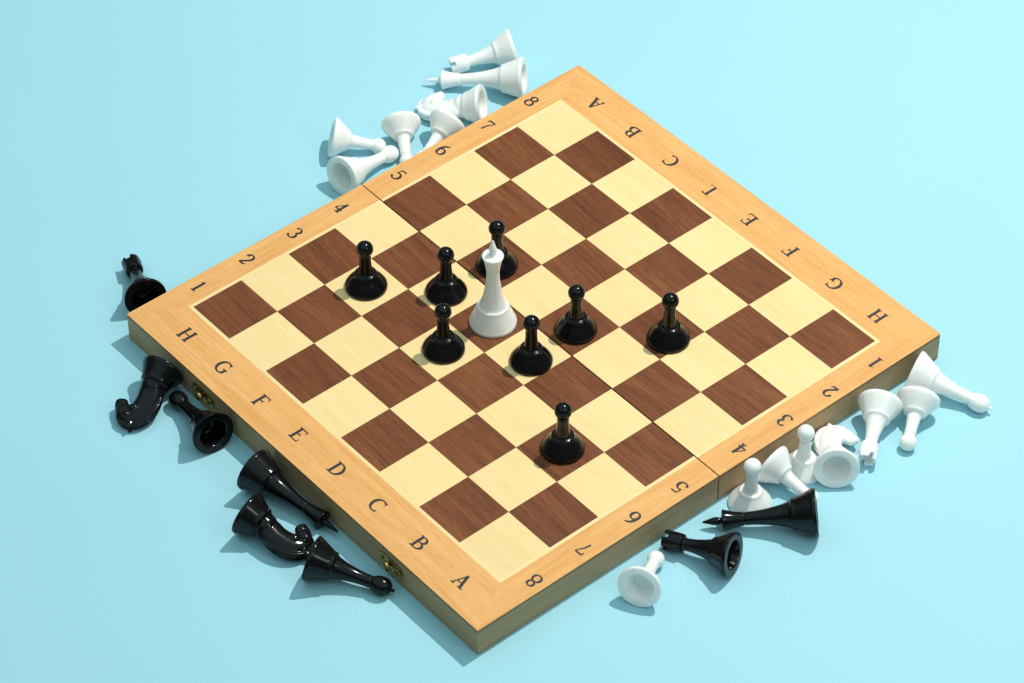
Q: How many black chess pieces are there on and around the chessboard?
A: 16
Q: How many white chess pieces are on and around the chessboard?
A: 16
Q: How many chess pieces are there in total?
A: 32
